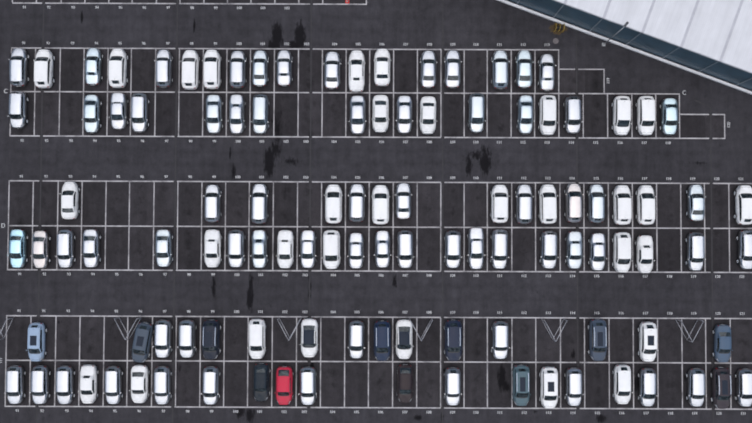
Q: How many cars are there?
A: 112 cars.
